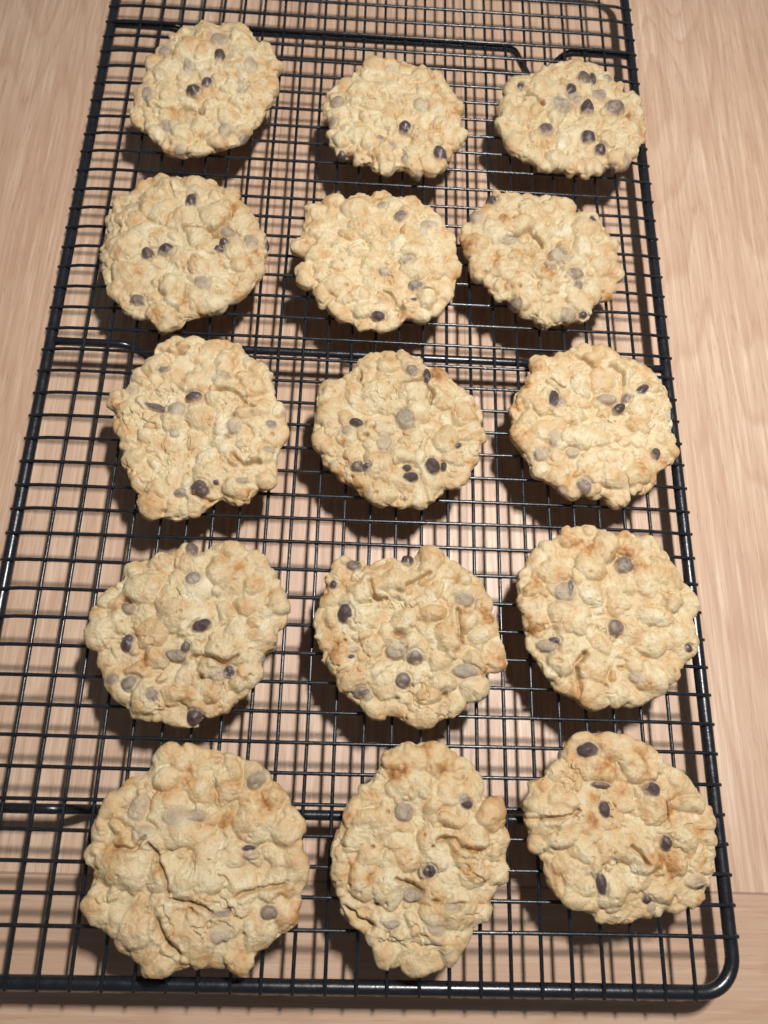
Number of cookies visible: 15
